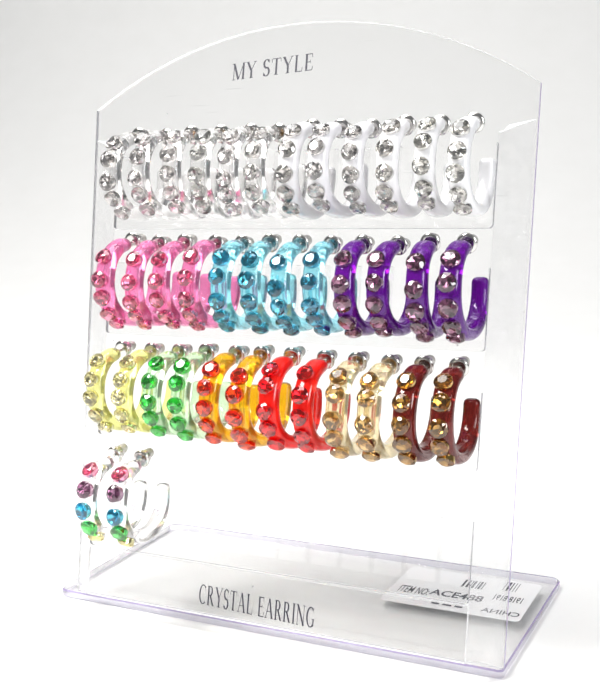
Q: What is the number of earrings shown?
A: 38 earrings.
